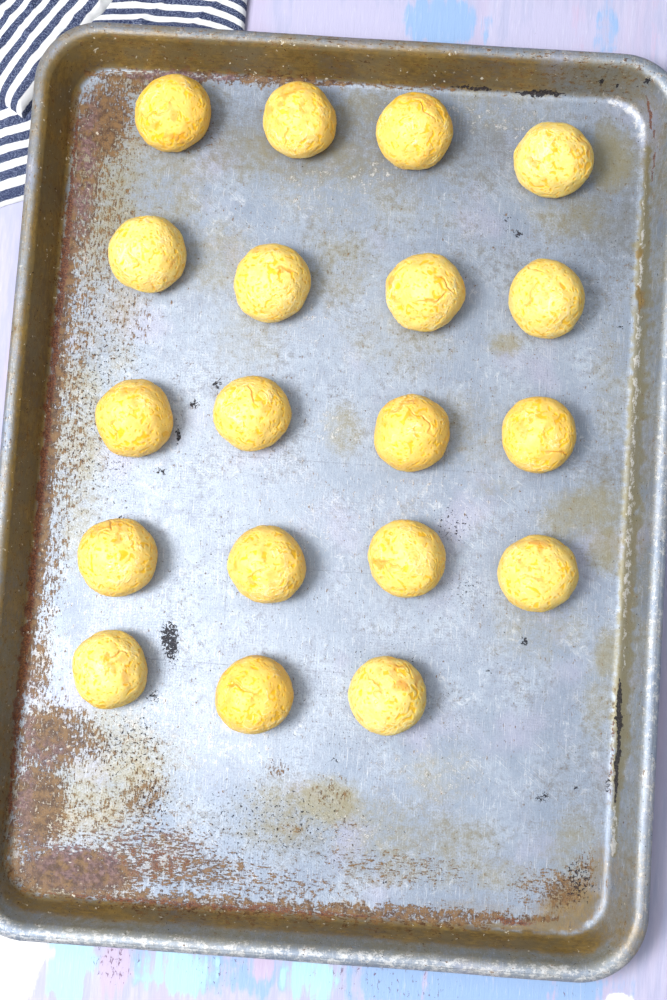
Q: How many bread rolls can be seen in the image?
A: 19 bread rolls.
